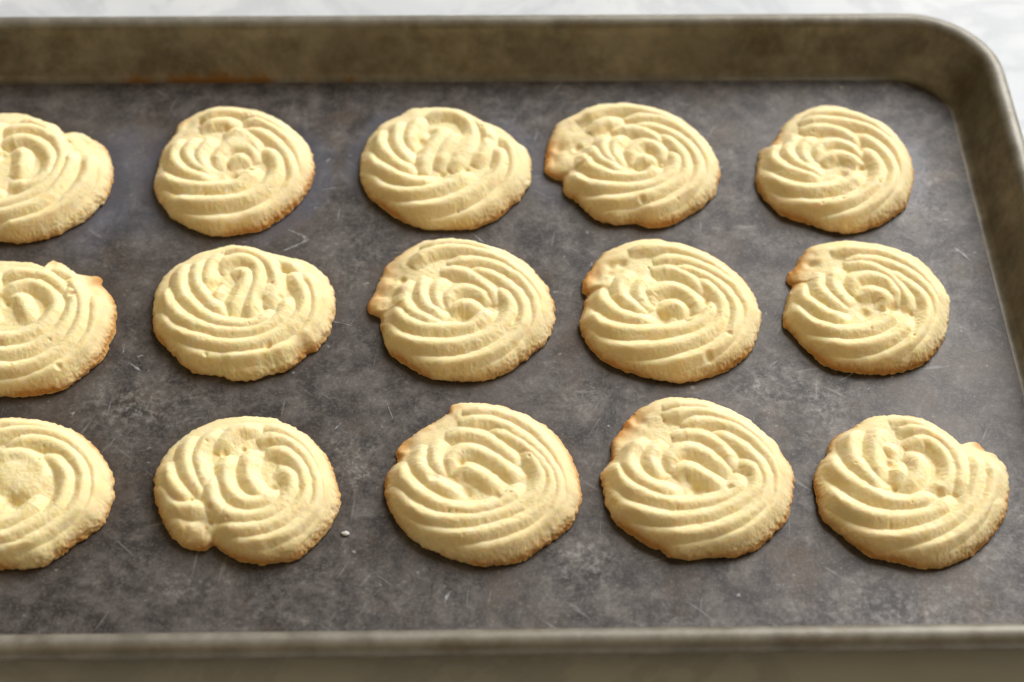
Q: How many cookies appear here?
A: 15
